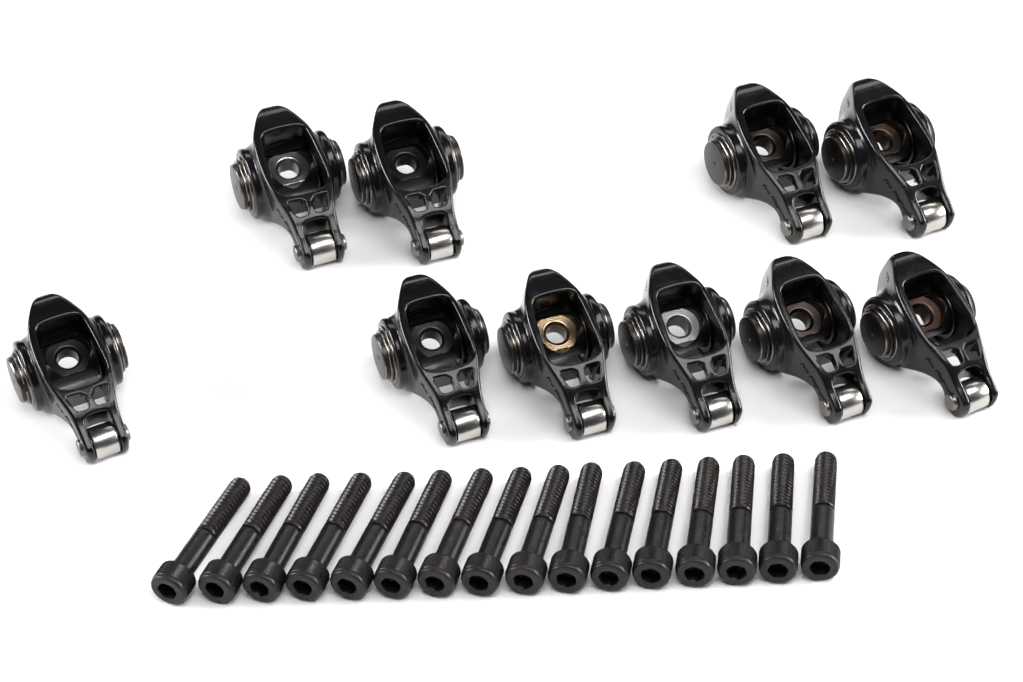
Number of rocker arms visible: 10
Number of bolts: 16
